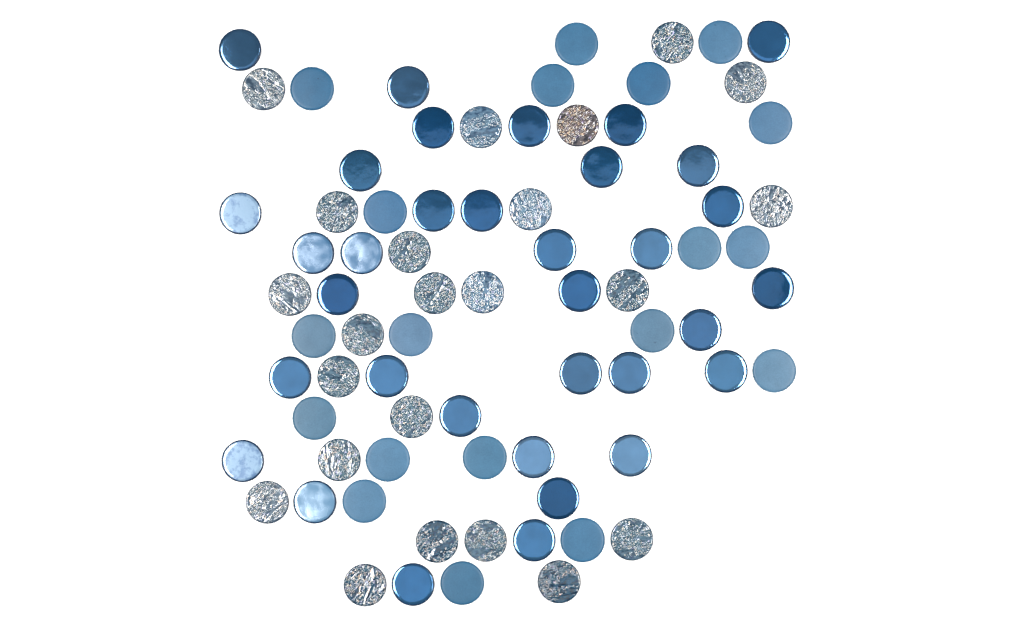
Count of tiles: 76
